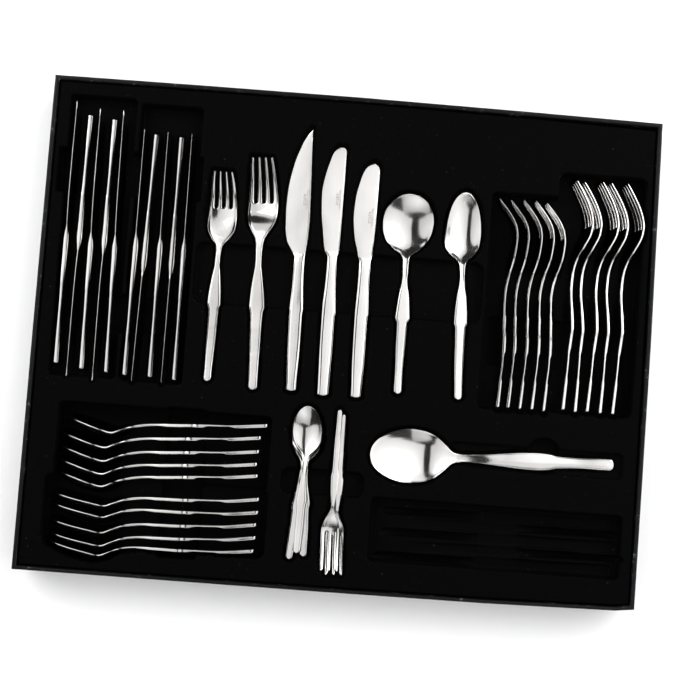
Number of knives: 13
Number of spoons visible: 16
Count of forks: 14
